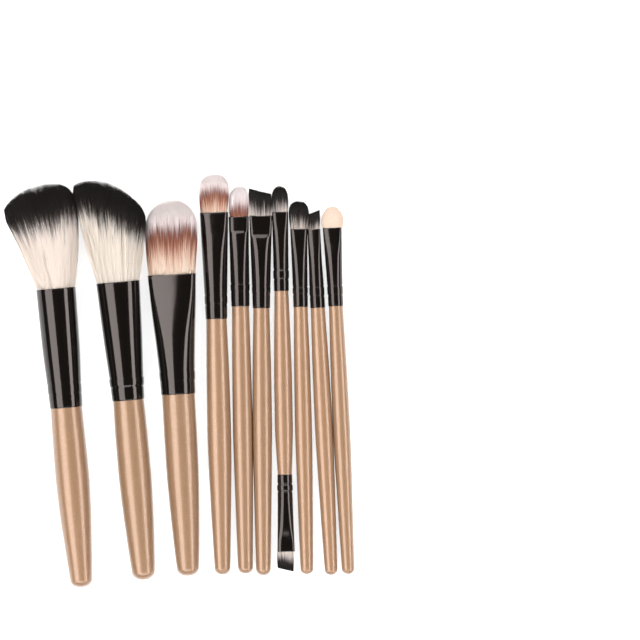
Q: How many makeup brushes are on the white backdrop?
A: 10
